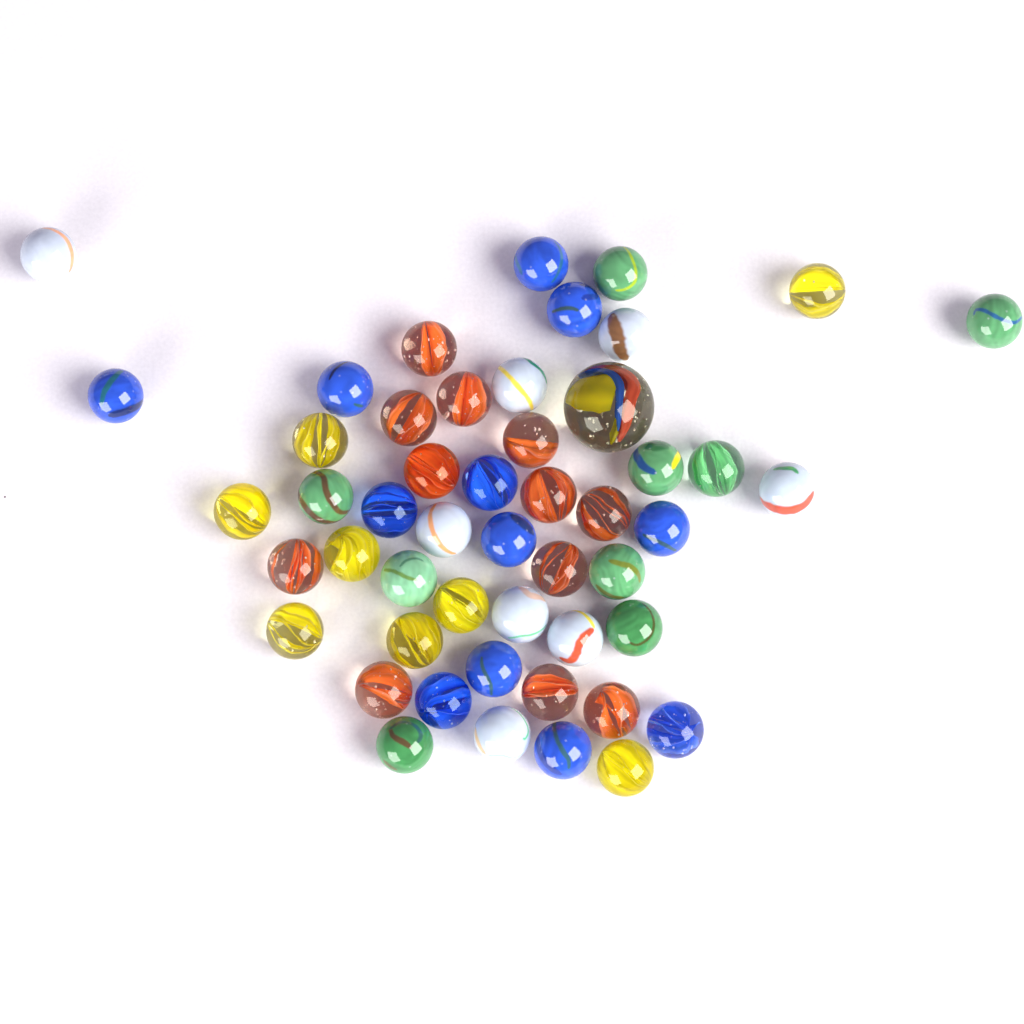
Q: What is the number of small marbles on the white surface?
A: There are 49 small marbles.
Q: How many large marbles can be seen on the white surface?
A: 1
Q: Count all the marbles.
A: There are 50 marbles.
